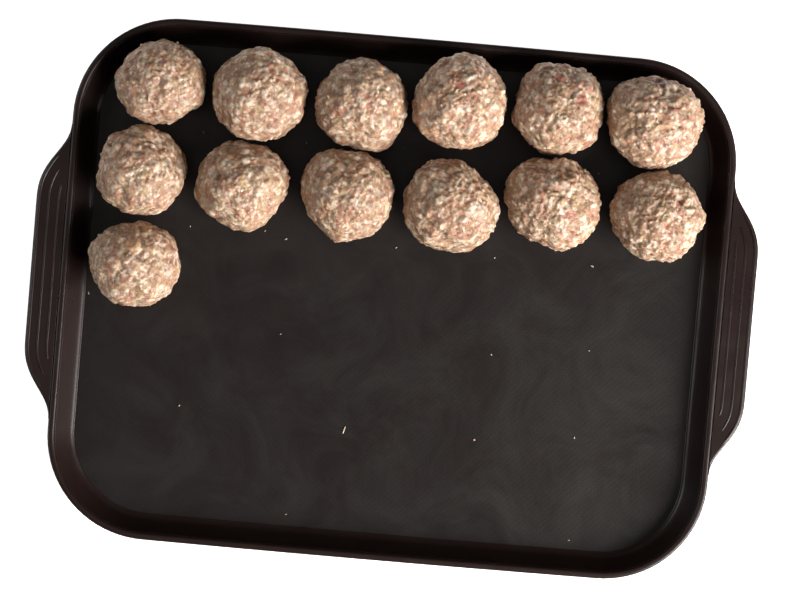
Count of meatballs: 13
